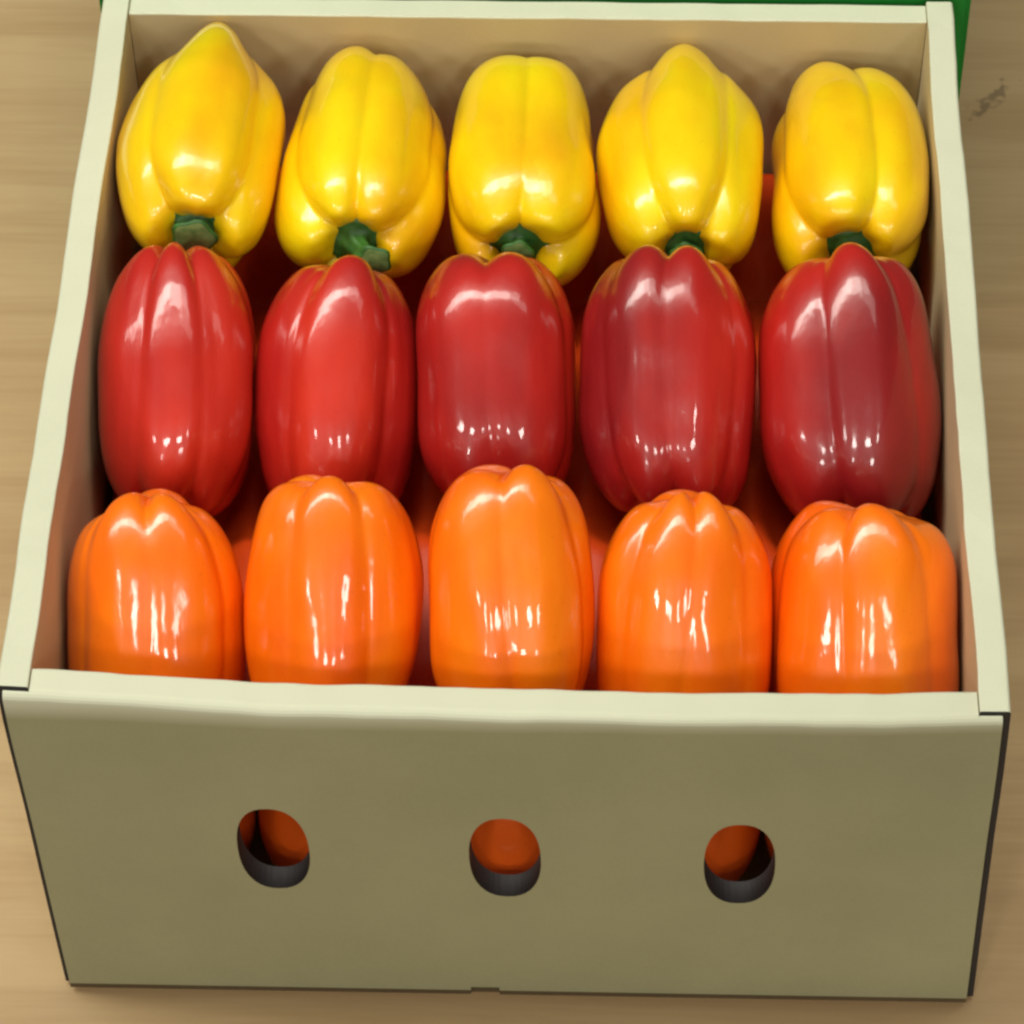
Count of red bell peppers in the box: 5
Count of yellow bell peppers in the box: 5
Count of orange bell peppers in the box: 5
